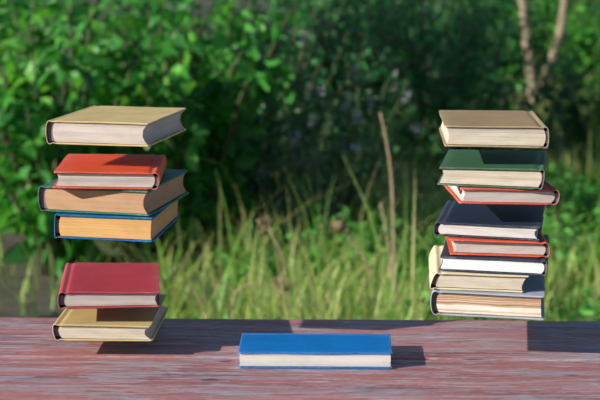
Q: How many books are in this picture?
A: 15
